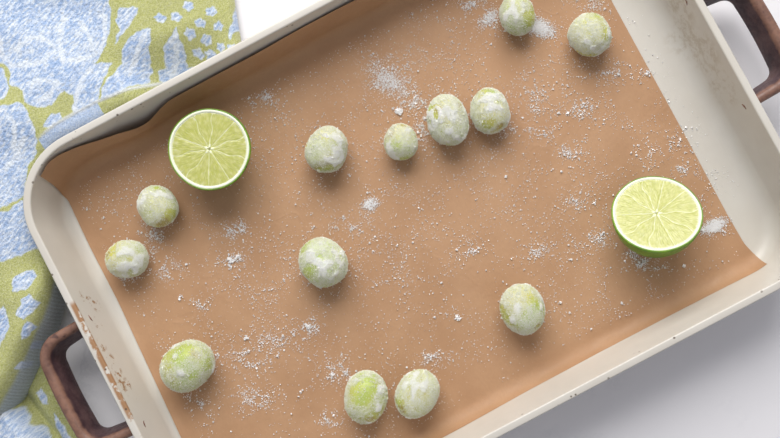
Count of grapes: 13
